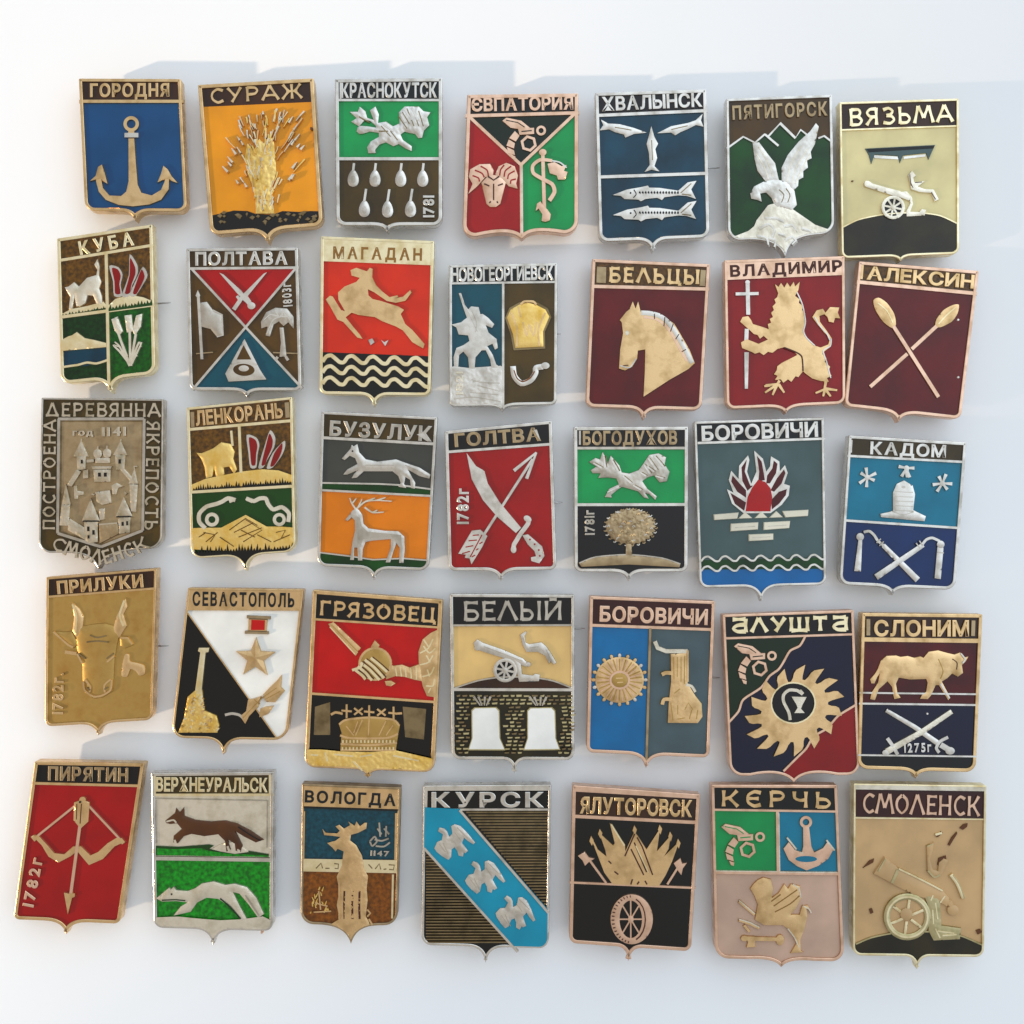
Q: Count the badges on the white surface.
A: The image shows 35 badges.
